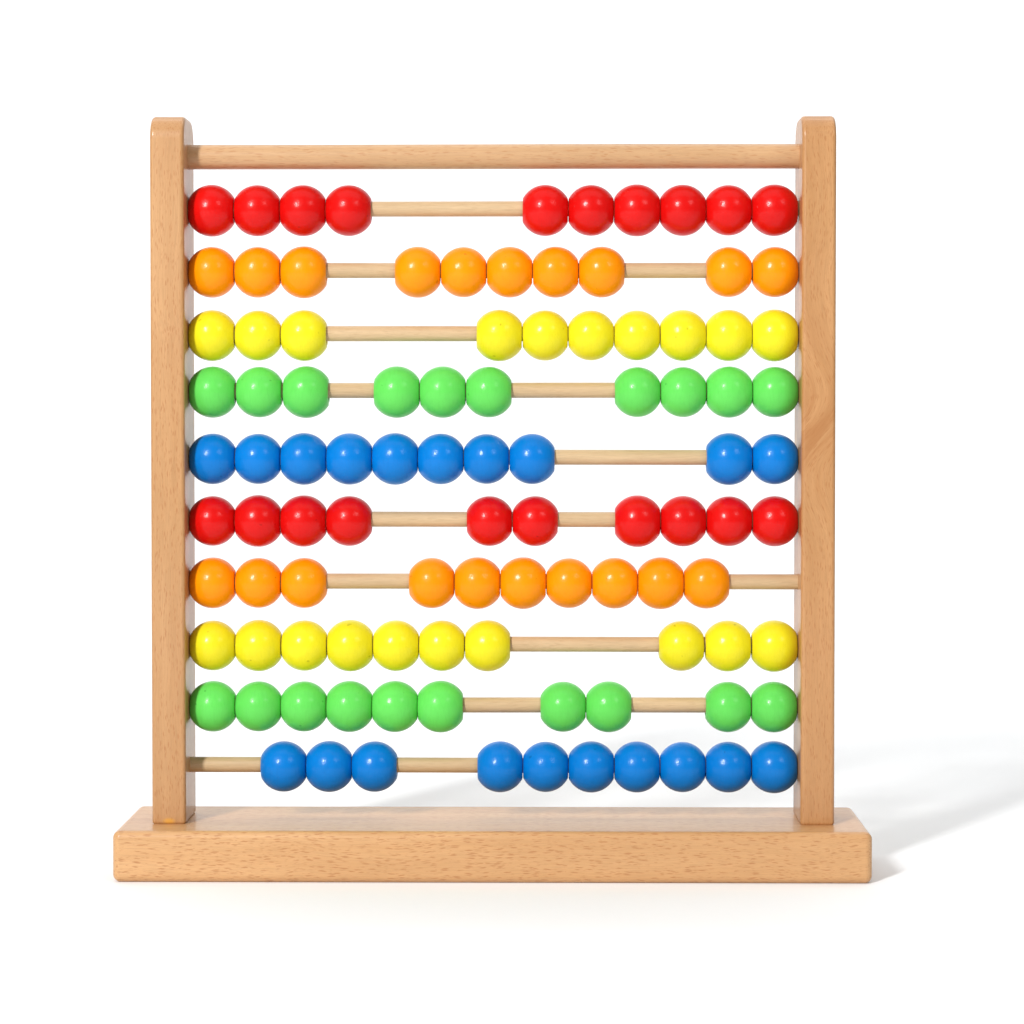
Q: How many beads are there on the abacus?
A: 100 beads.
